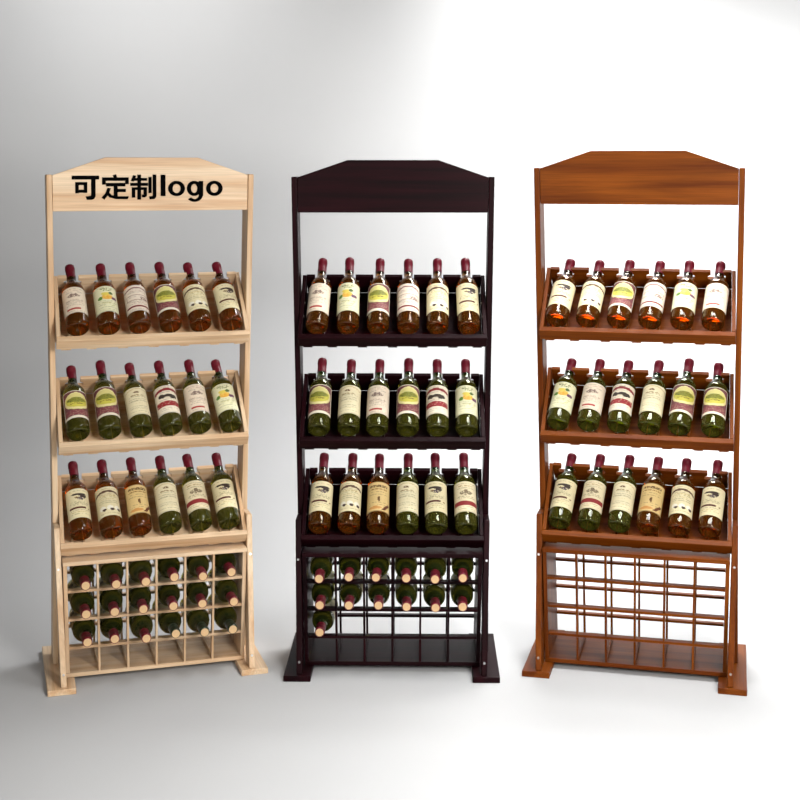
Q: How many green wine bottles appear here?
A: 58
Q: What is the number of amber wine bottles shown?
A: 27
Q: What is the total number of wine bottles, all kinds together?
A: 85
